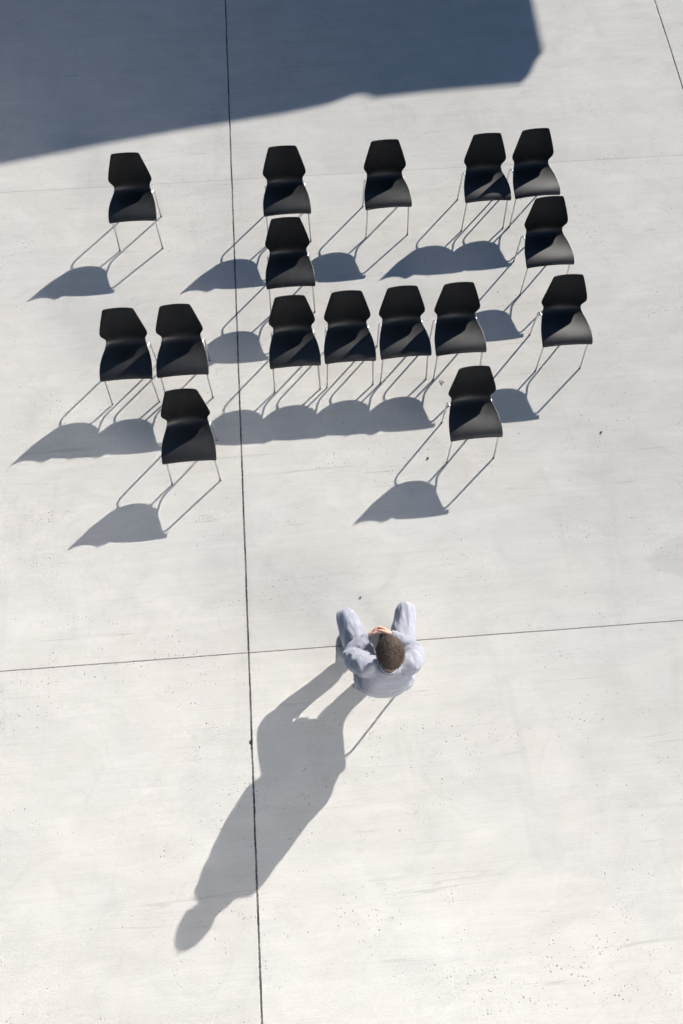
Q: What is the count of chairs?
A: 16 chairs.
